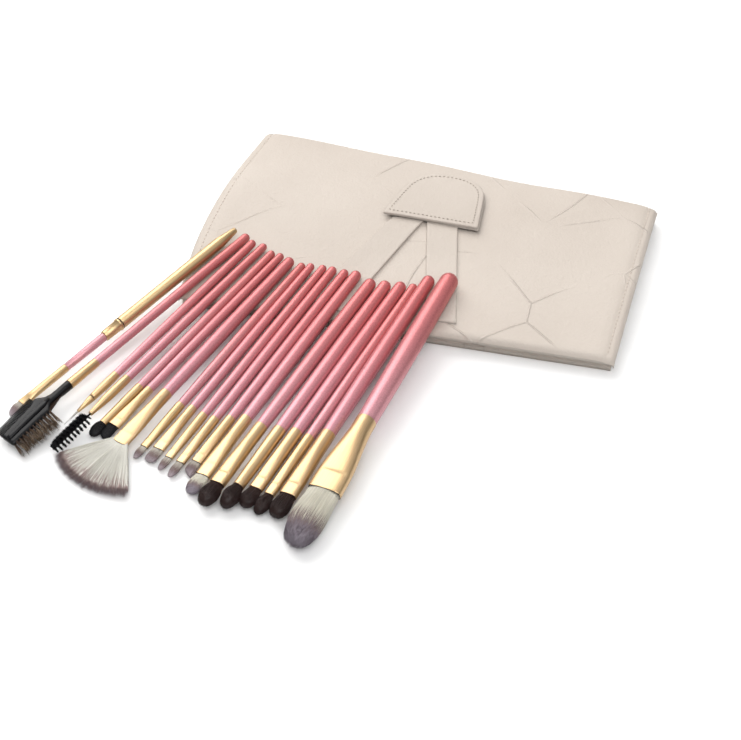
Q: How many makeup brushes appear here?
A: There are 19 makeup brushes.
